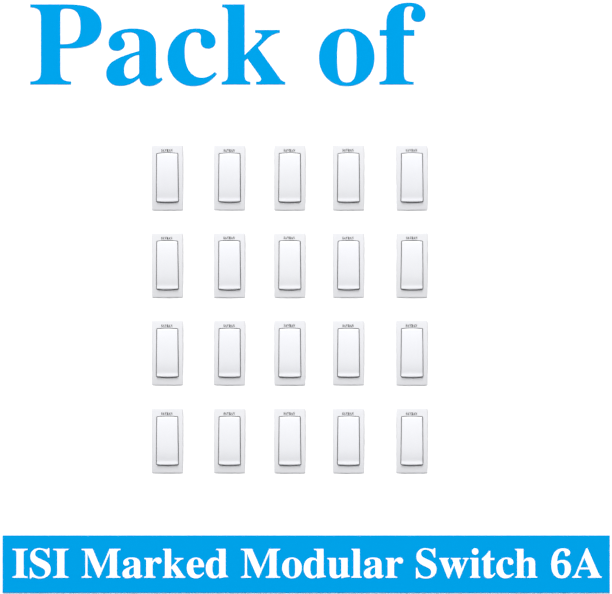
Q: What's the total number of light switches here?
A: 20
